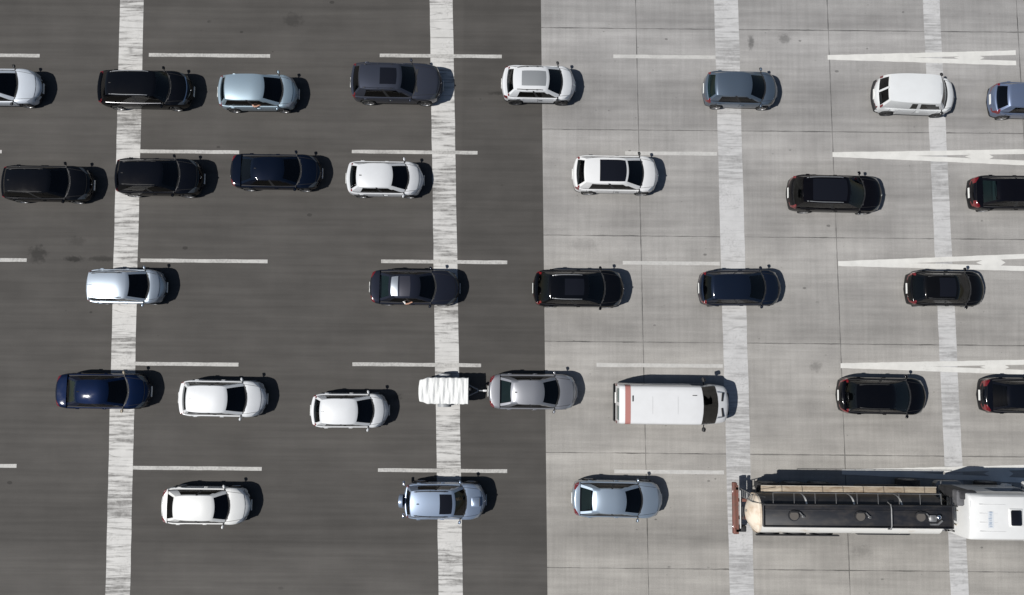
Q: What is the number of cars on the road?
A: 29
